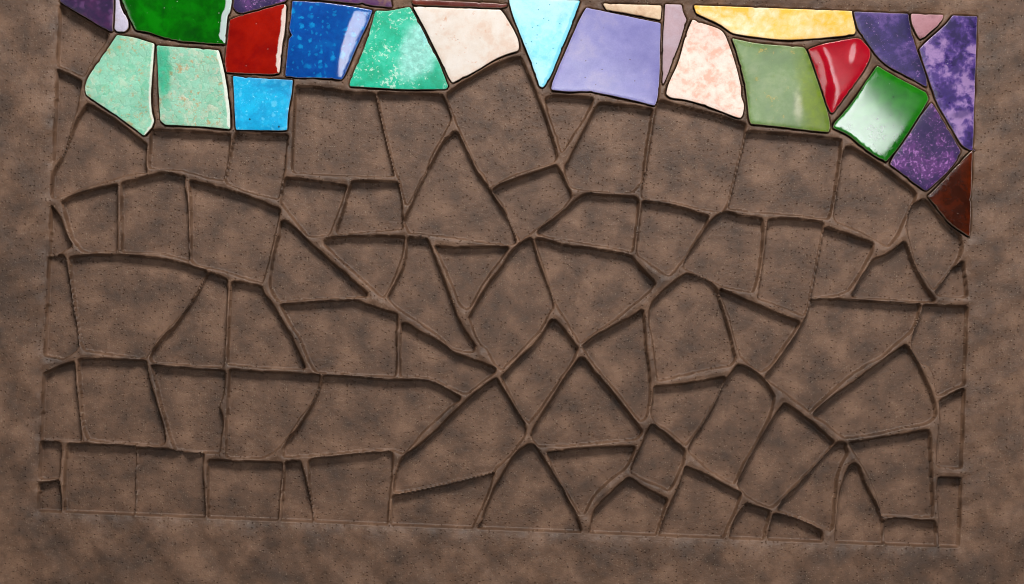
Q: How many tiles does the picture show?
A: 27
